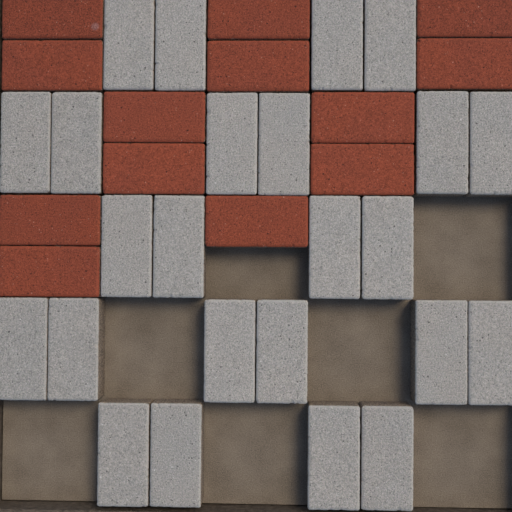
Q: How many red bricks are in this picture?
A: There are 13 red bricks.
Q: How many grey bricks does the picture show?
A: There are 24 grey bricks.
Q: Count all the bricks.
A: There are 37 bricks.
